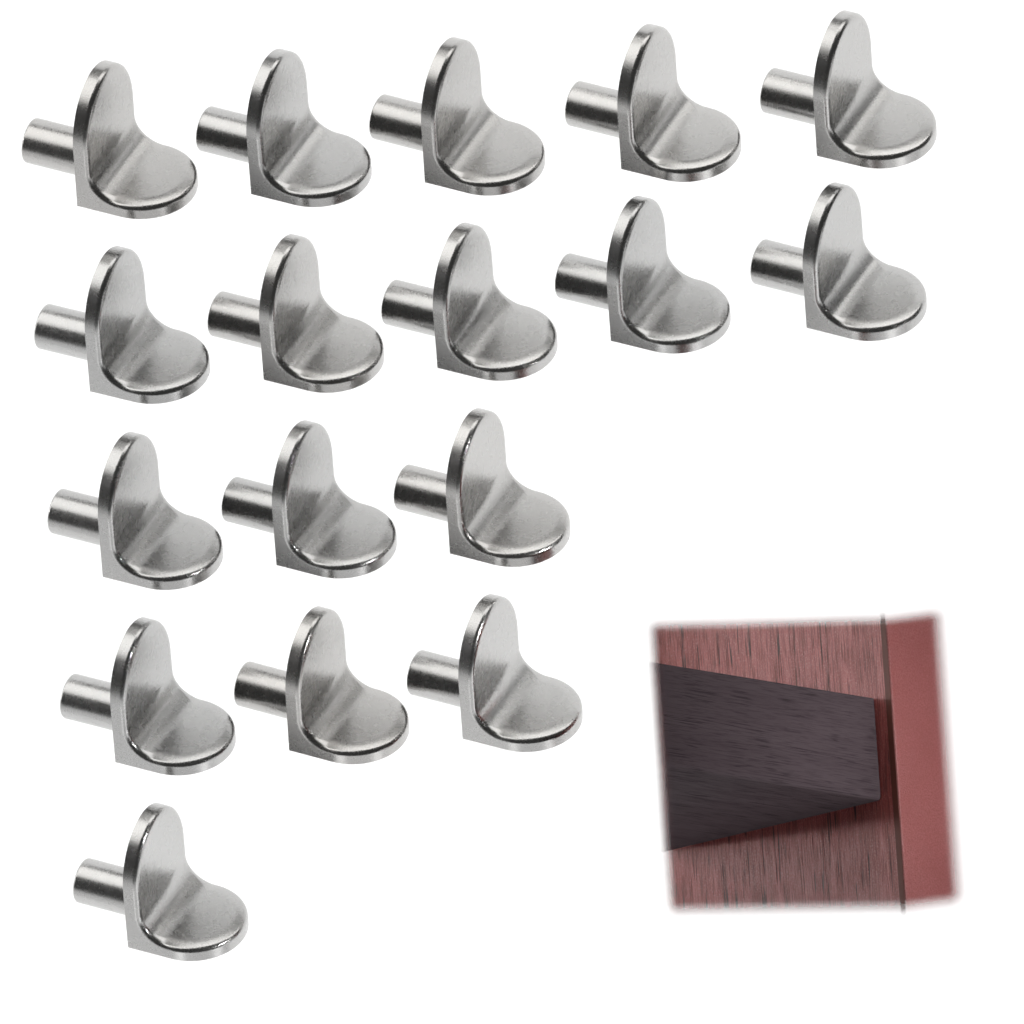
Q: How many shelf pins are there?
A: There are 17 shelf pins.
